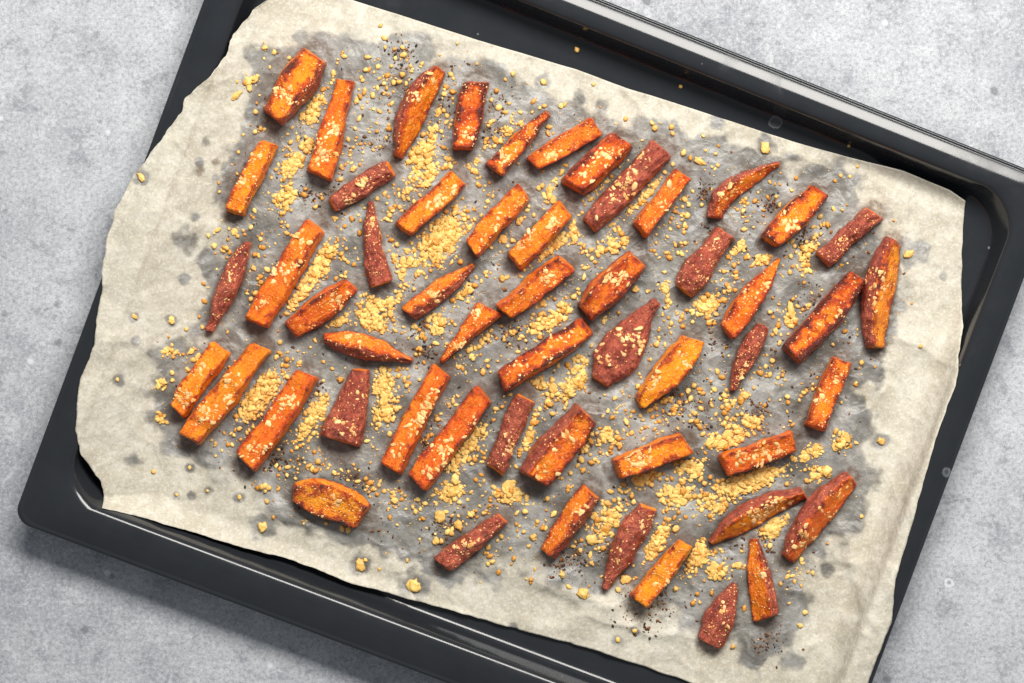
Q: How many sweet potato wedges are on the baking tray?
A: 54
